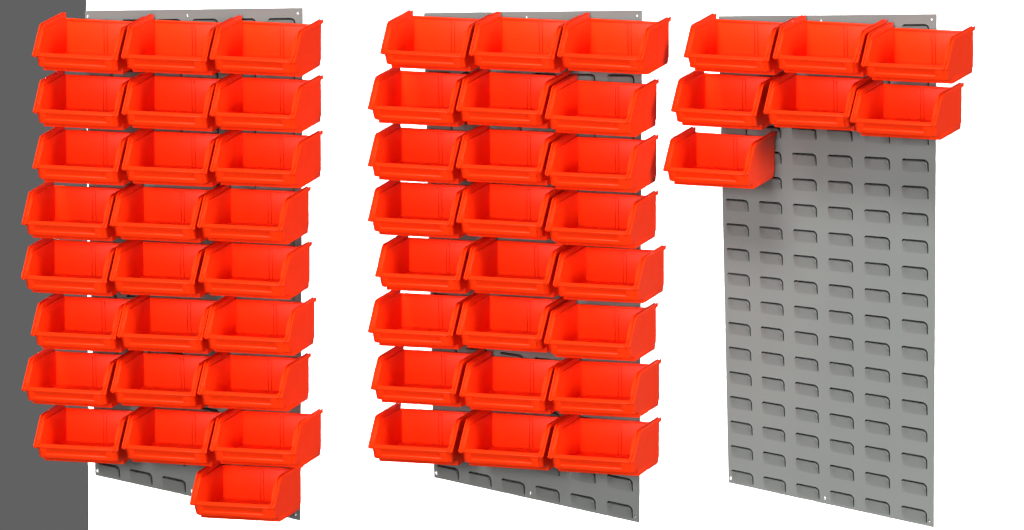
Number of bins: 56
